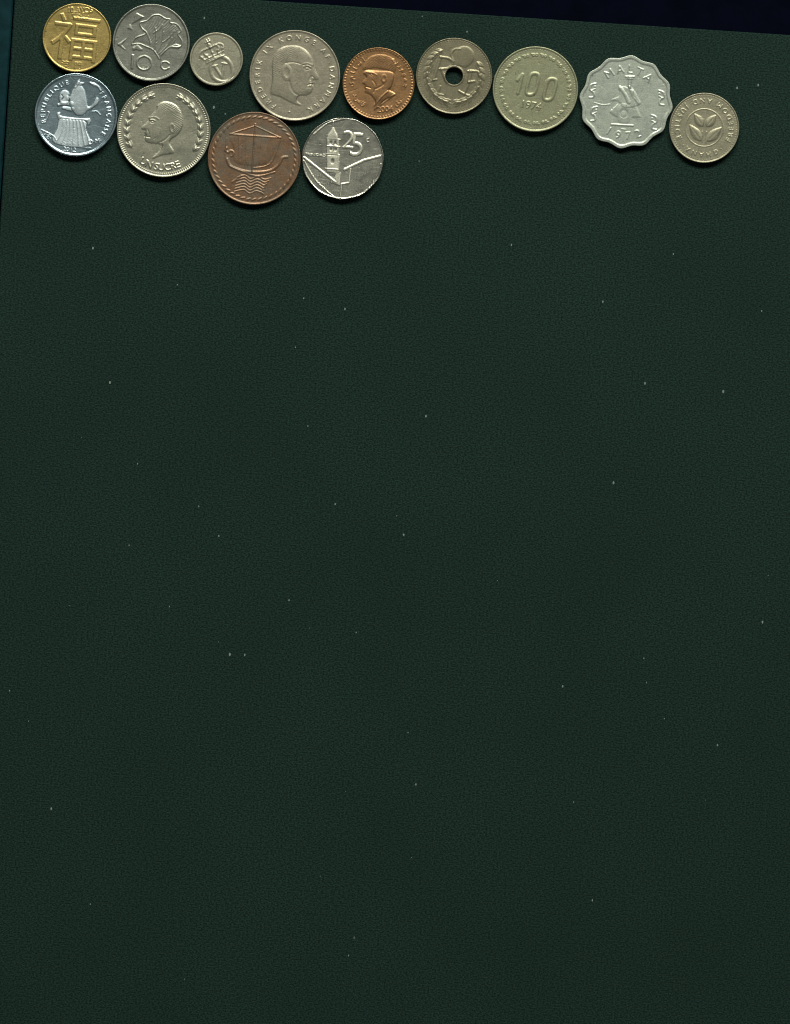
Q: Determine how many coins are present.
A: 13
